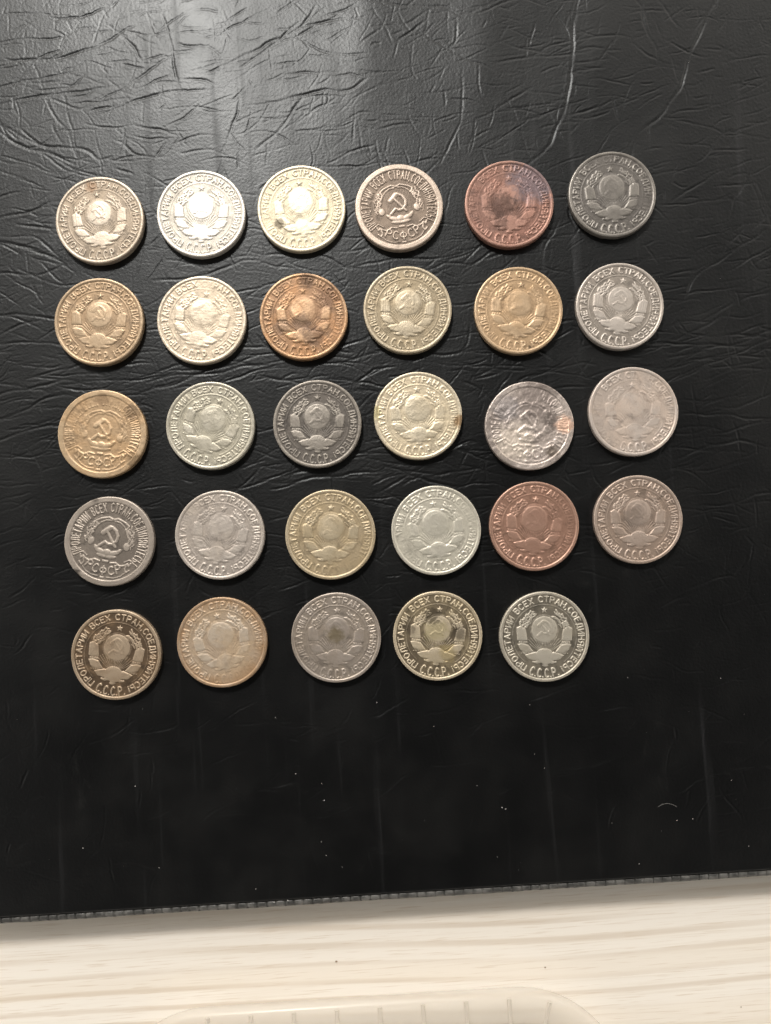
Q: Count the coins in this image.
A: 29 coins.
